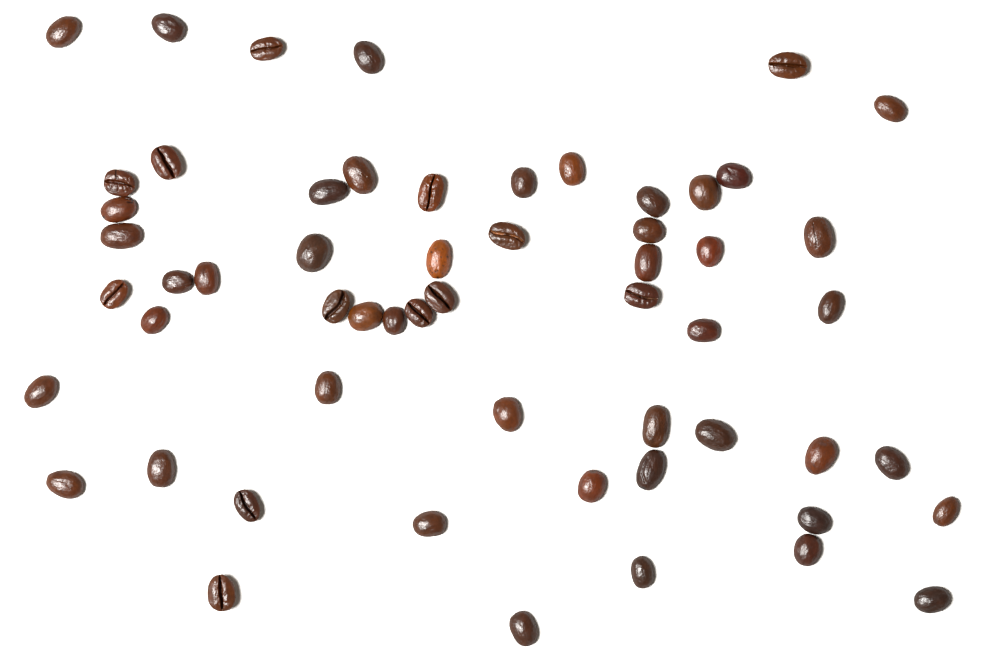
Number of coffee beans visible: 57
